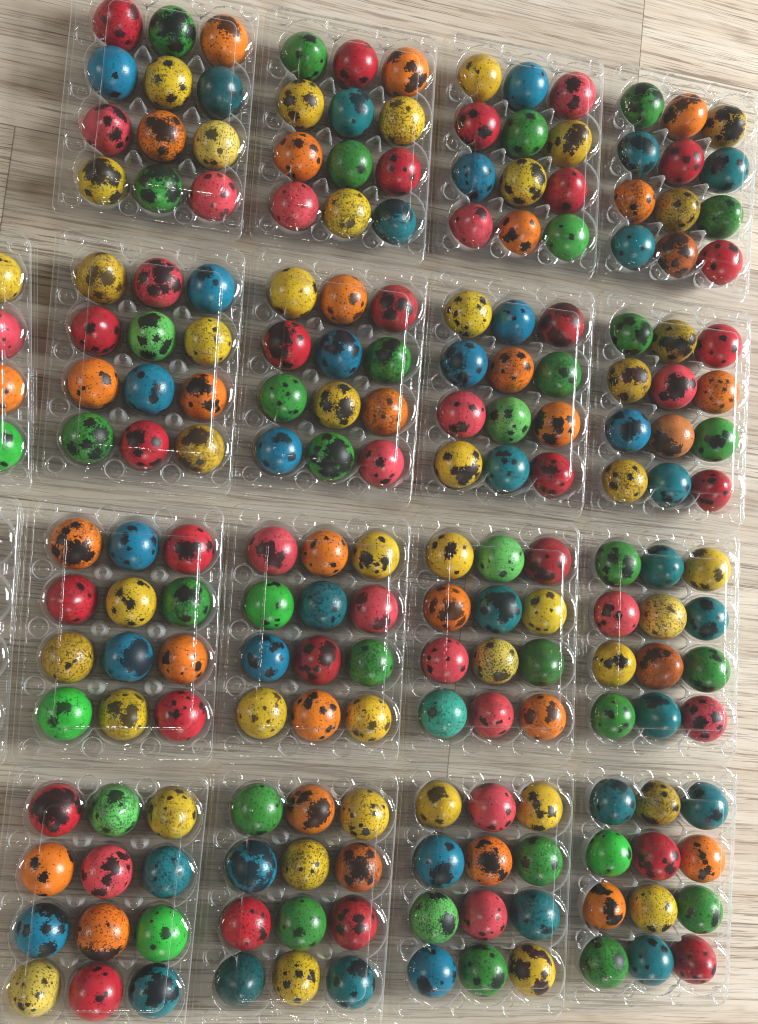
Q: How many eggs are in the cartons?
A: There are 196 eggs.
